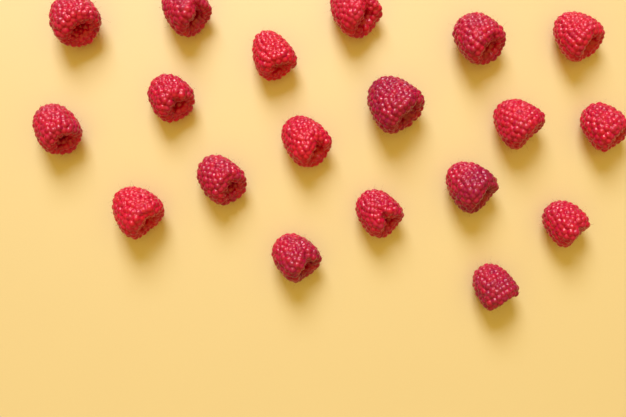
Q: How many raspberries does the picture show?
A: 19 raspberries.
